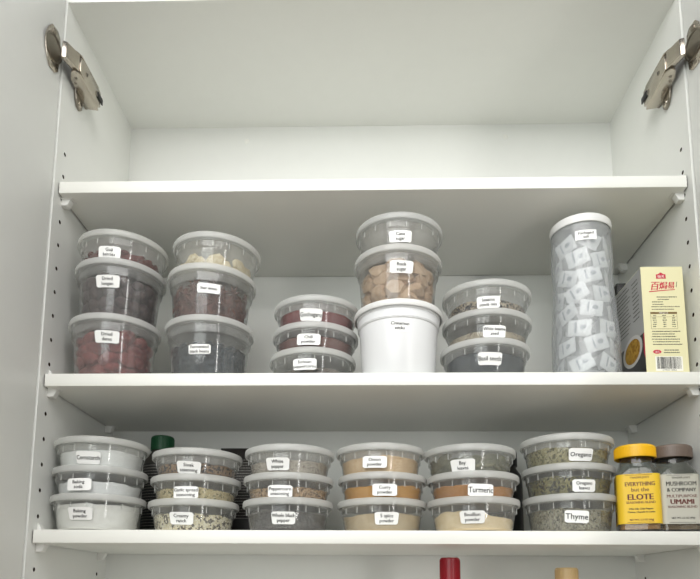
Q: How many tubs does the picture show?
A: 33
